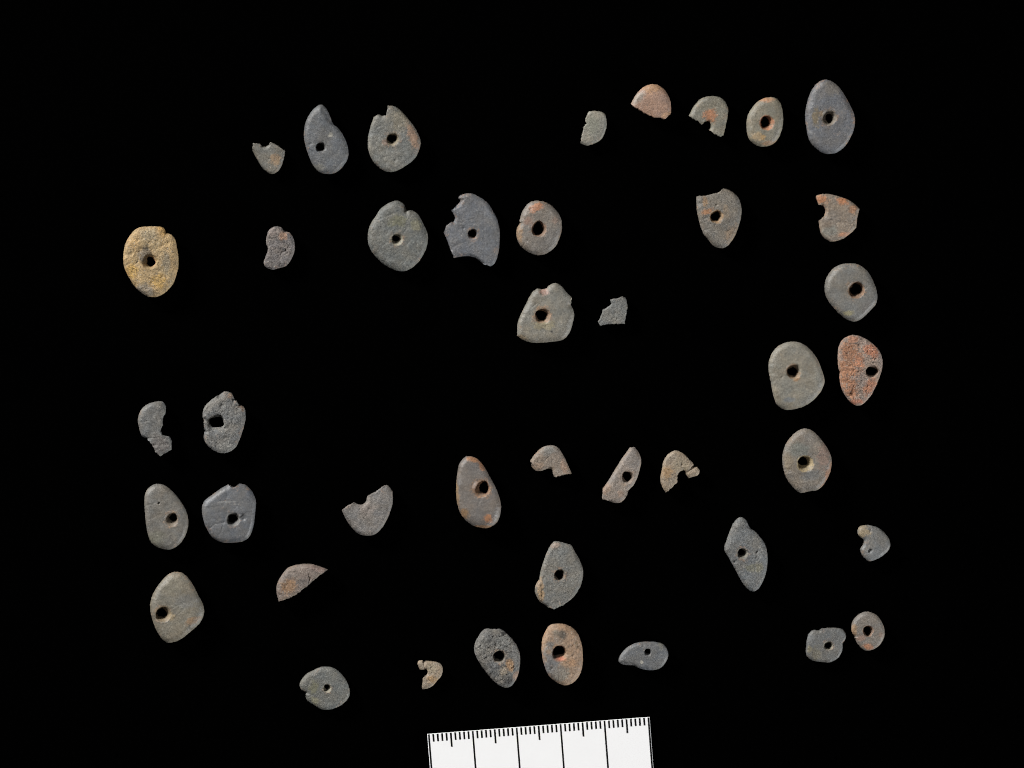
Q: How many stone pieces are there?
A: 42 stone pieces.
